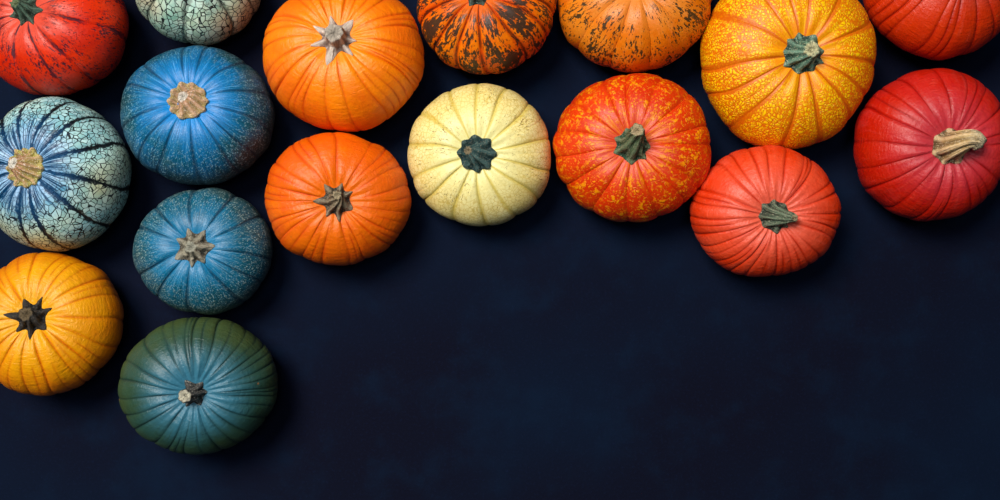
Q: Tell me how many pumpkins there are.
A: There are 17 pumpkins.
